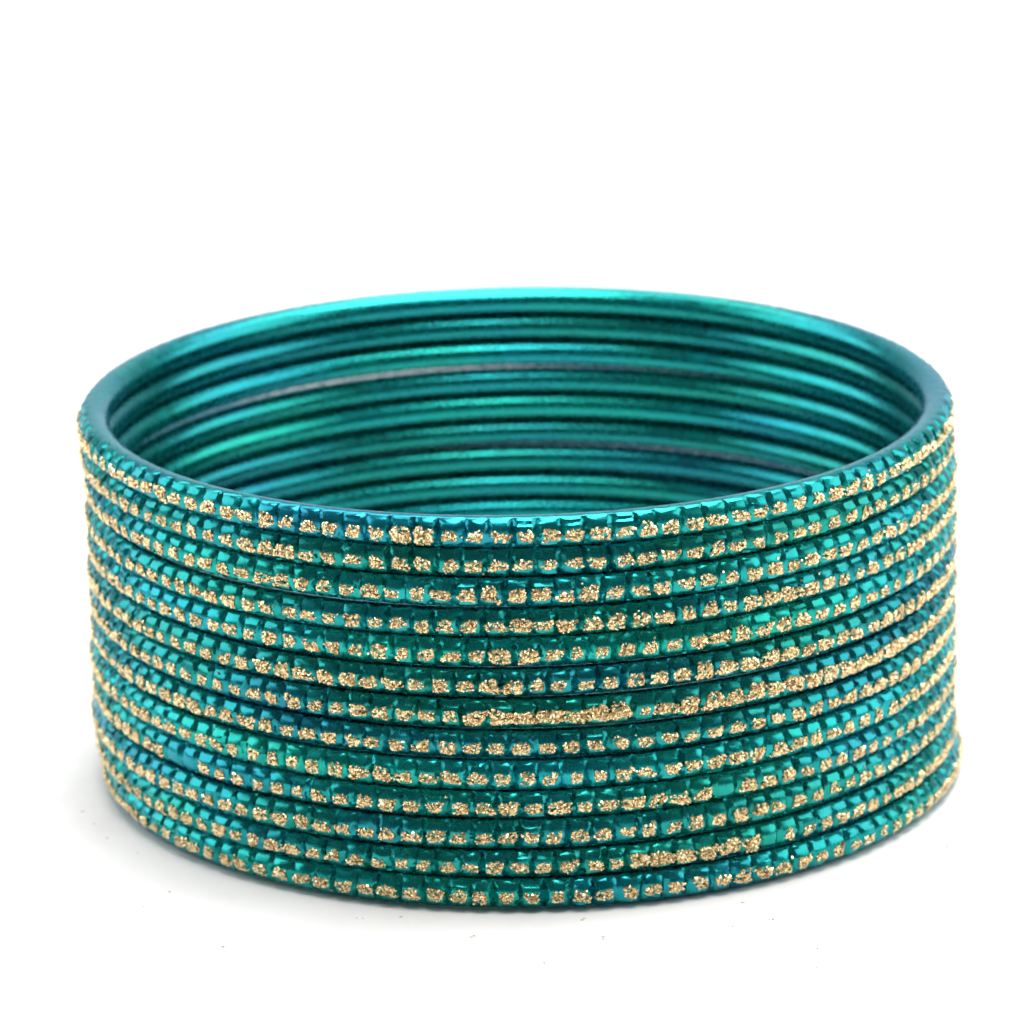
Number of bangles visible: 13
